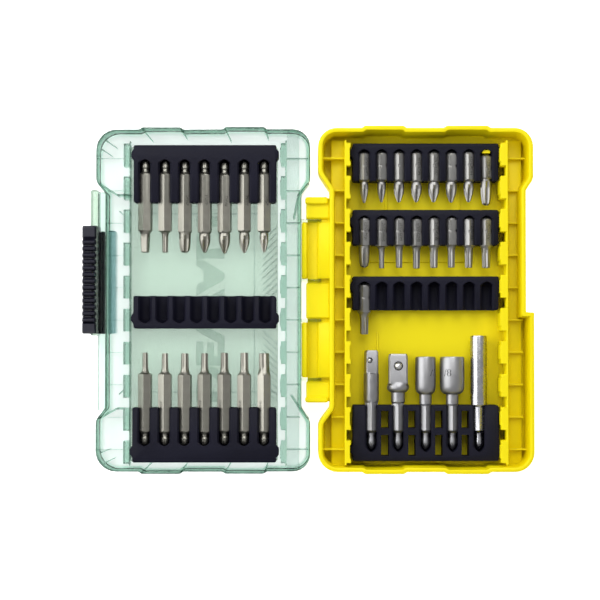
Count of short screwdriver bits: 17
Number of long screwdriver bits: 14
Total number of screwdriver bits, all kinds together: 31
